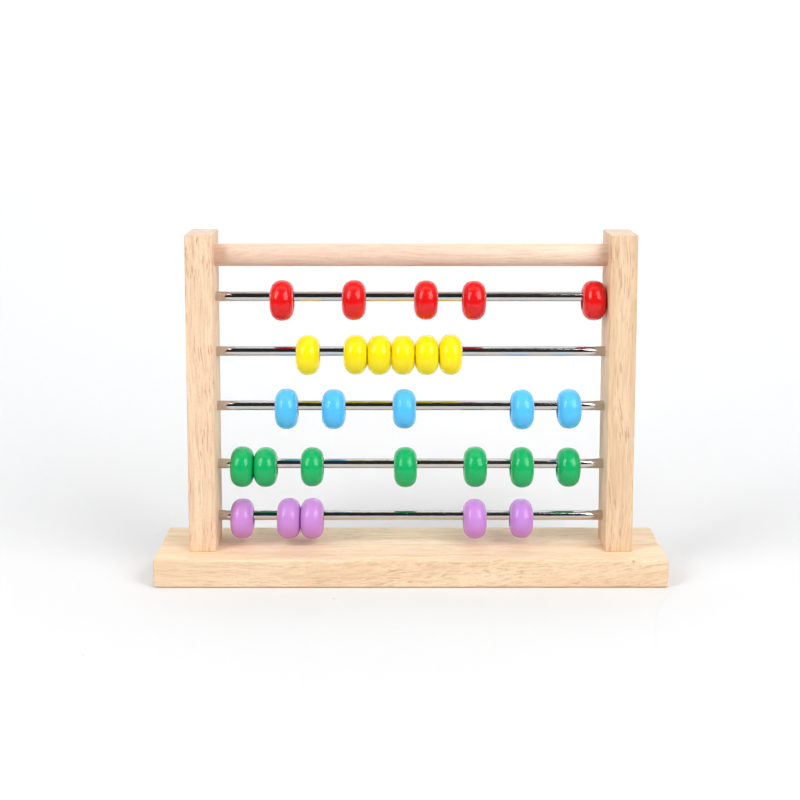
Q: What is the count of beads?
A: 28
